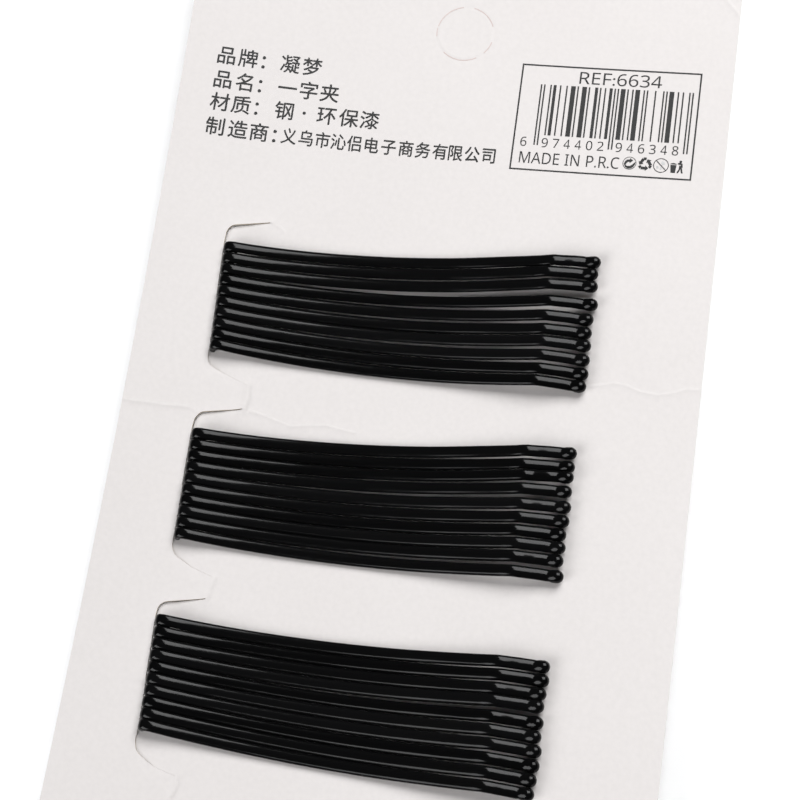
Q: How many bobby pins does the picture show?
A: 30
